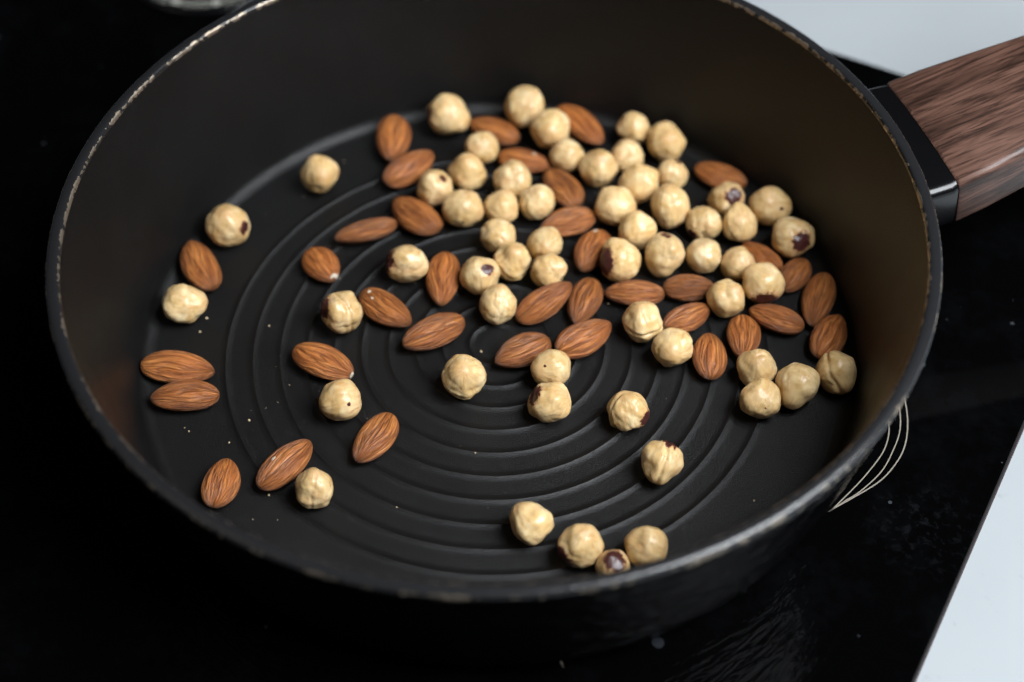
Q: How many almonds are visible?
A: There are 36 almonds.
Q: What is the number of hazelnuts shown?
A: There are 59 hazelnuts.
